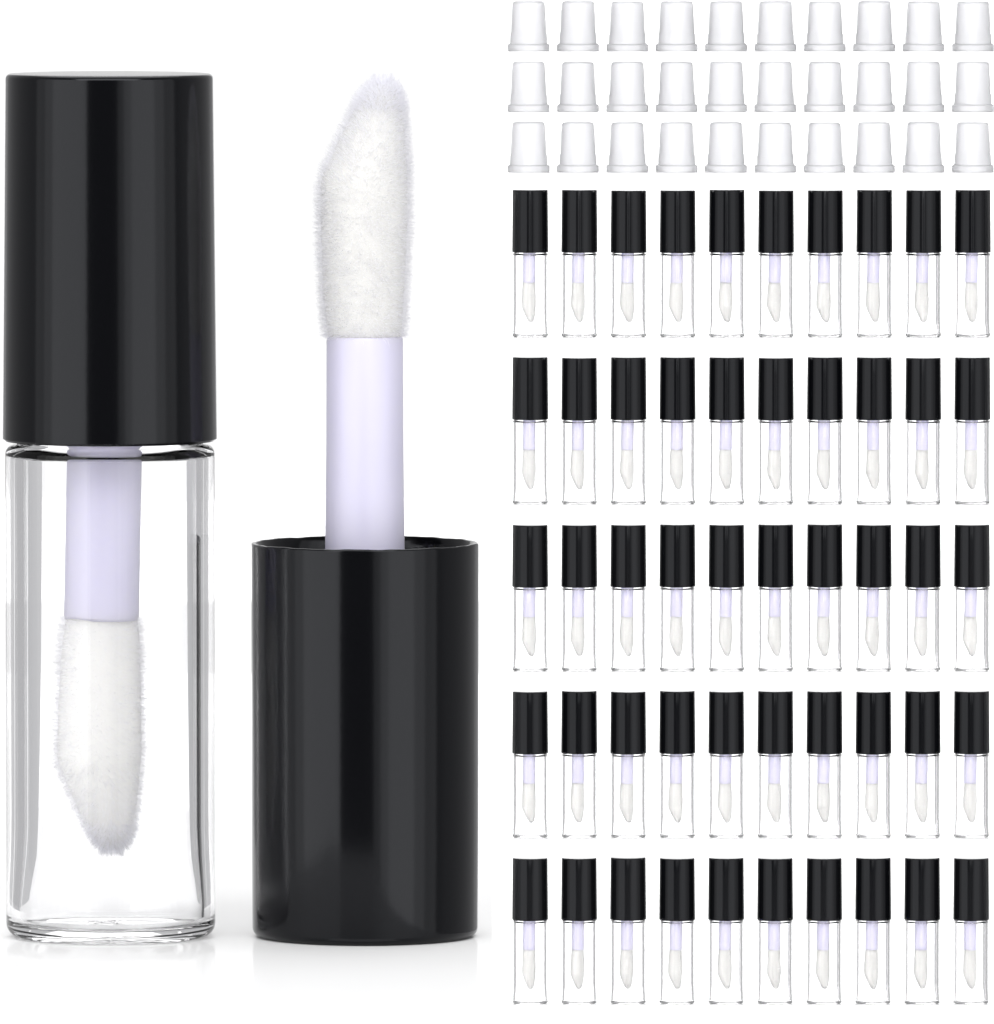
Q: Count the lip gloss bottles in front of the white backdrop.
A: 51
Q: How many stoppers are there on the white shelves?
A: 30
